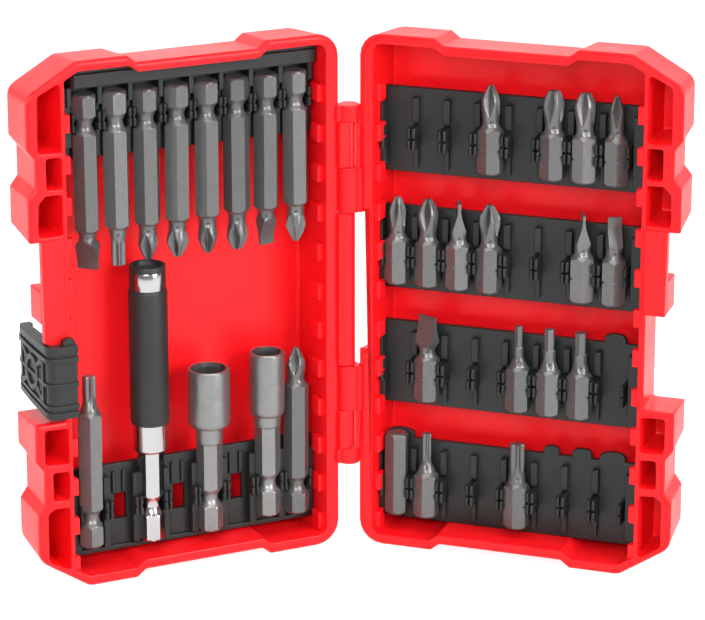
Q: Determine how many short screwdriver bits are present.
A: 17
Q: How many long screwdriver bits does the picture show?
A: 10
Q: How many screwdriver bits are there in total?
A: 27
